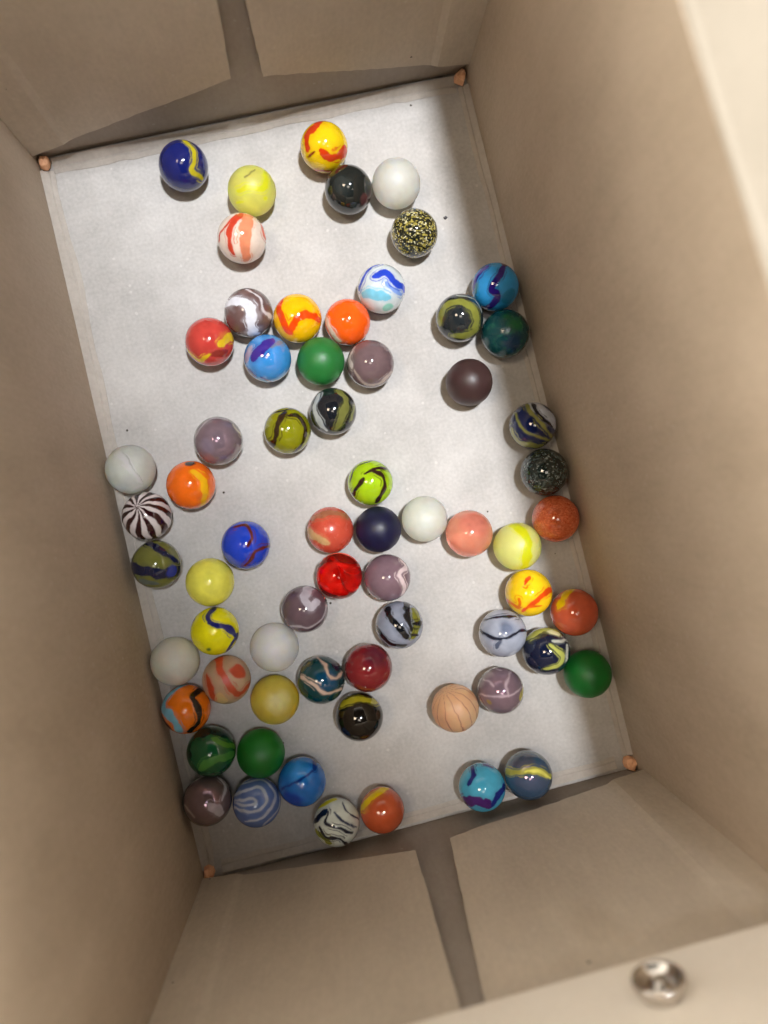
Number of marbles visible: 66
